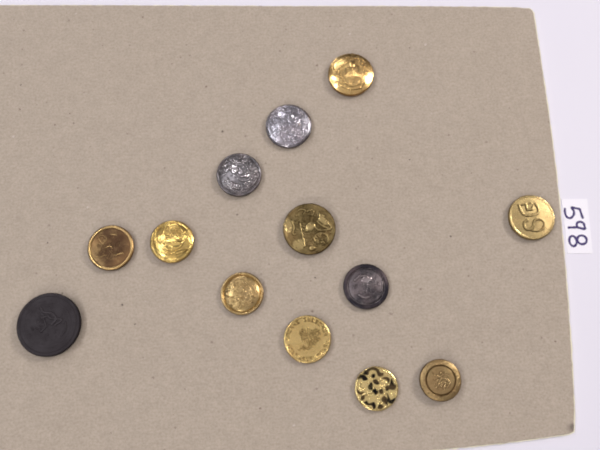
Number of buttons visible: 13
